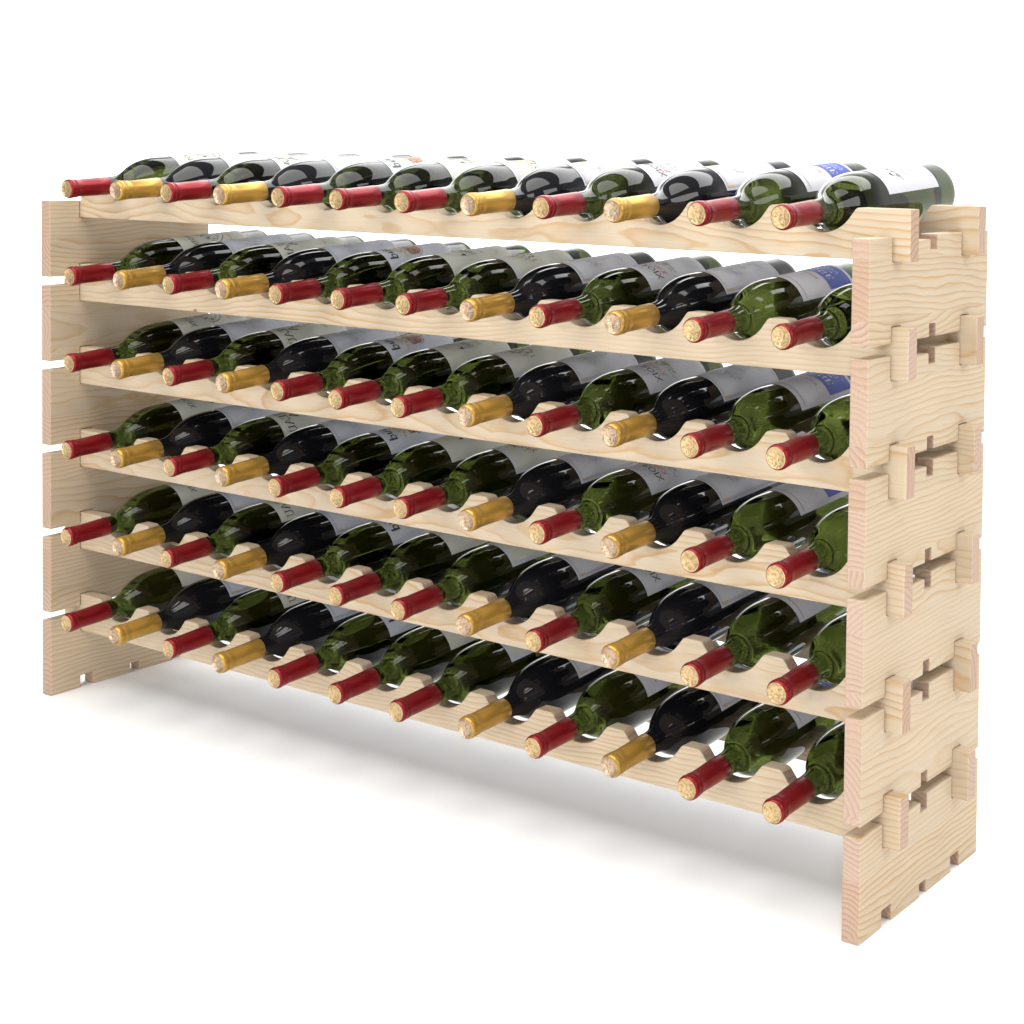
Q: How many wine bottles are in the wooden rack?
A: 72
